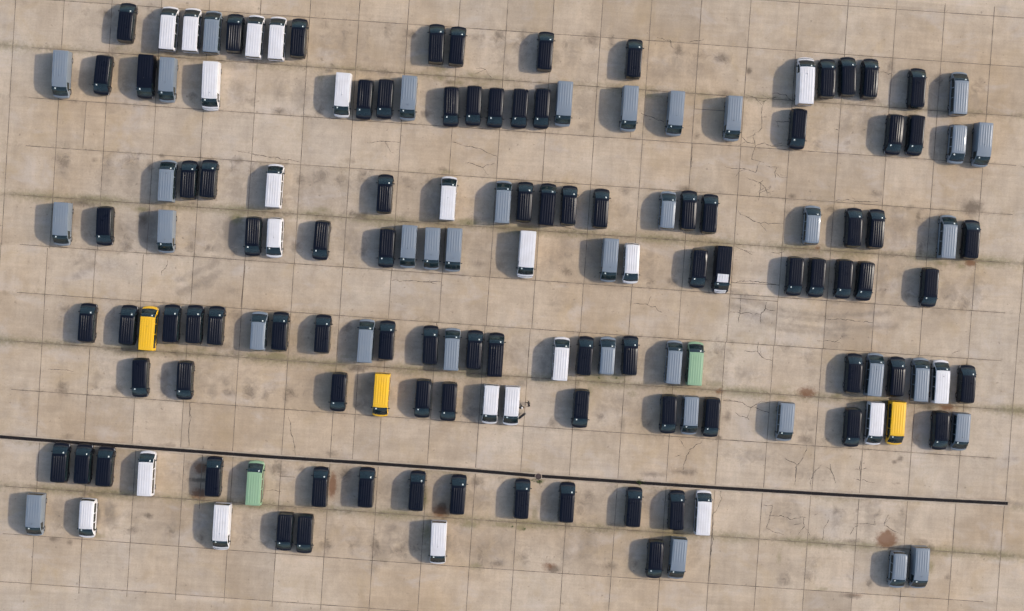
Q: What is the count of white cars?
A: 22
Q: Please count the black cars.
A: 87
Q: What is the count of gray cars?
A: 36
